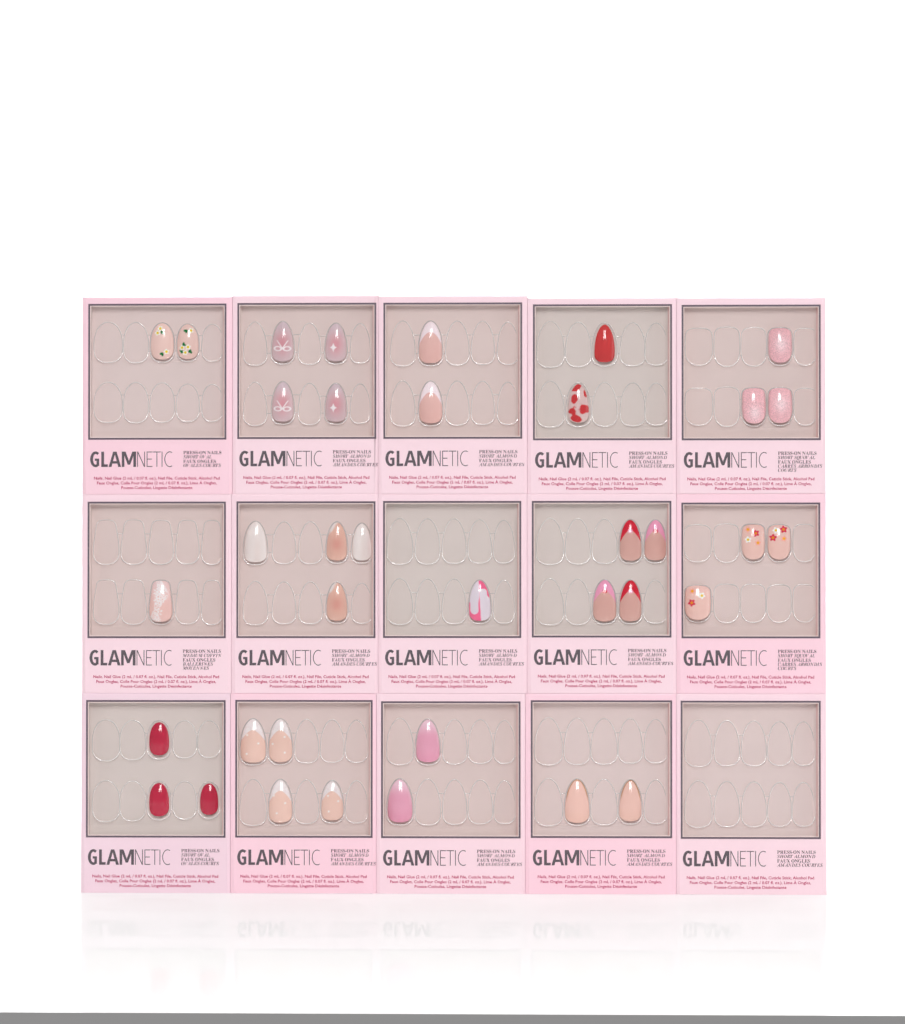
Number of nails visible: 37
